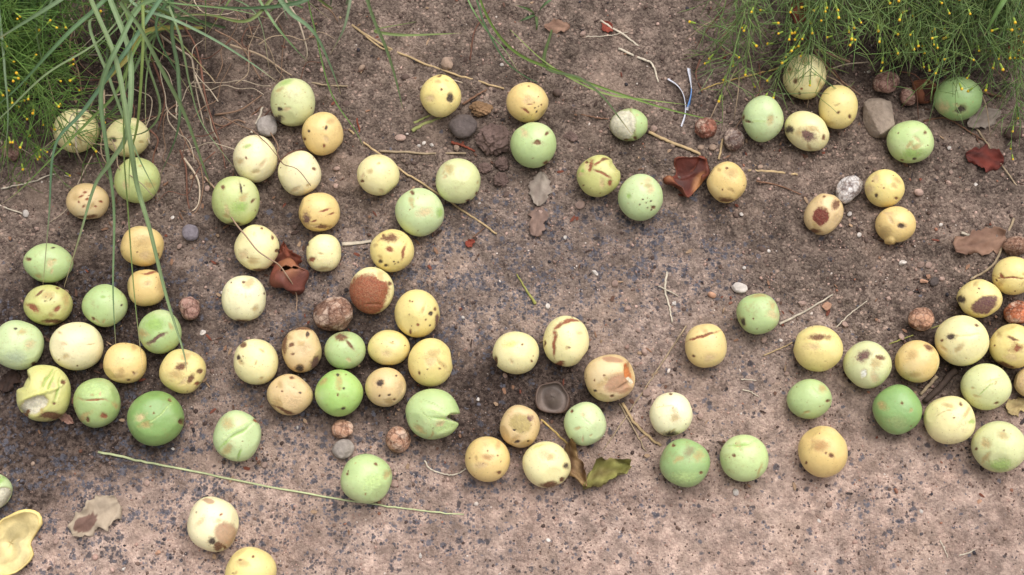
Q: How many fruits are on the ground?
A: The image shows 88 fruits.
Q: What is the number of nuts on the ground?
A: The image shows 13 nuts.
